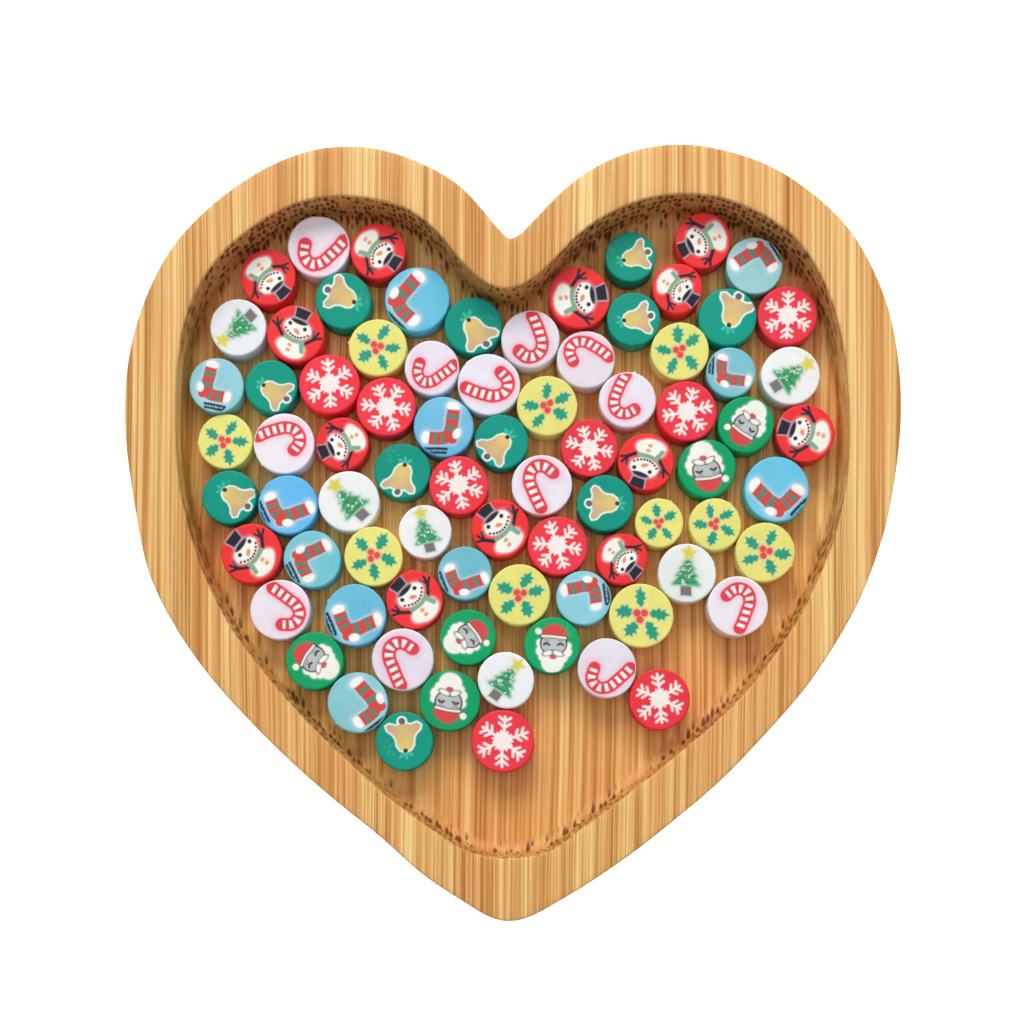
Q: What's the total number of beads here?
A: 79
